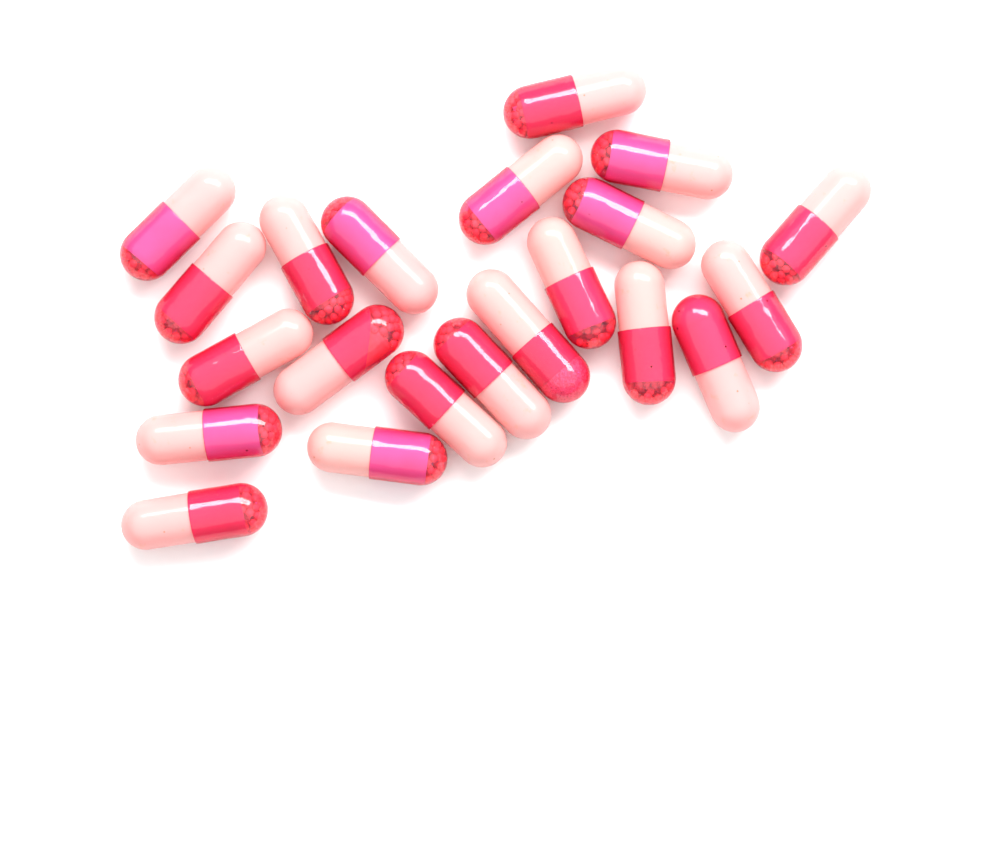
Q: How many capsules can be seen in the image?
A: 21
